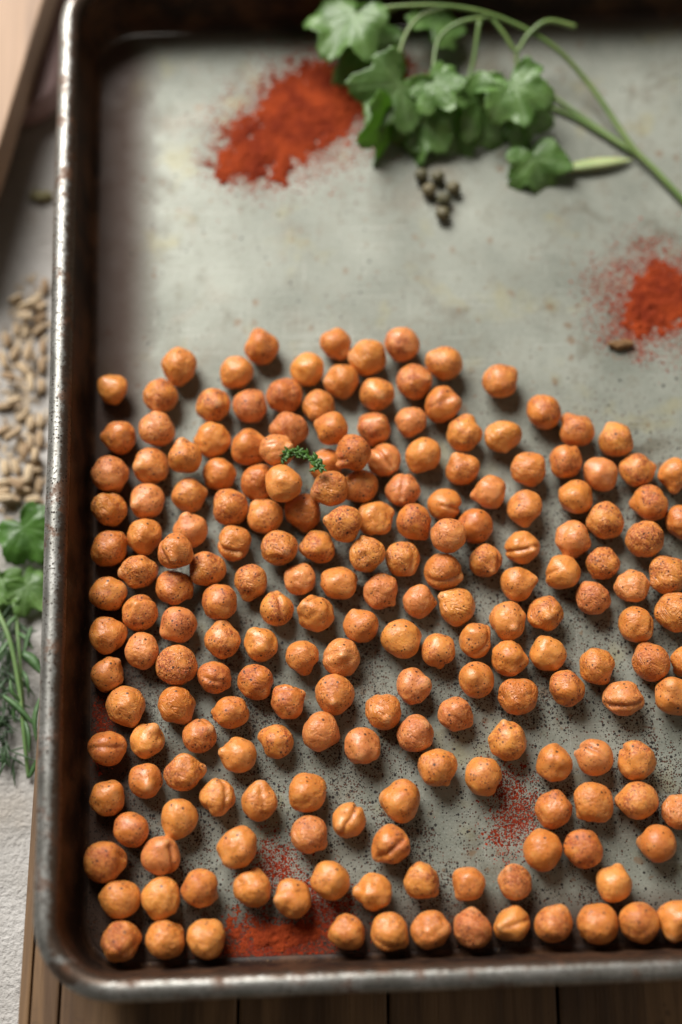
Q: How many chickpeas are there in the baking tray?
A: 200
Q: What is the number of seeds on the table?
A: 46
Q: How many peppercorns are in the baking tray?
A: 6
